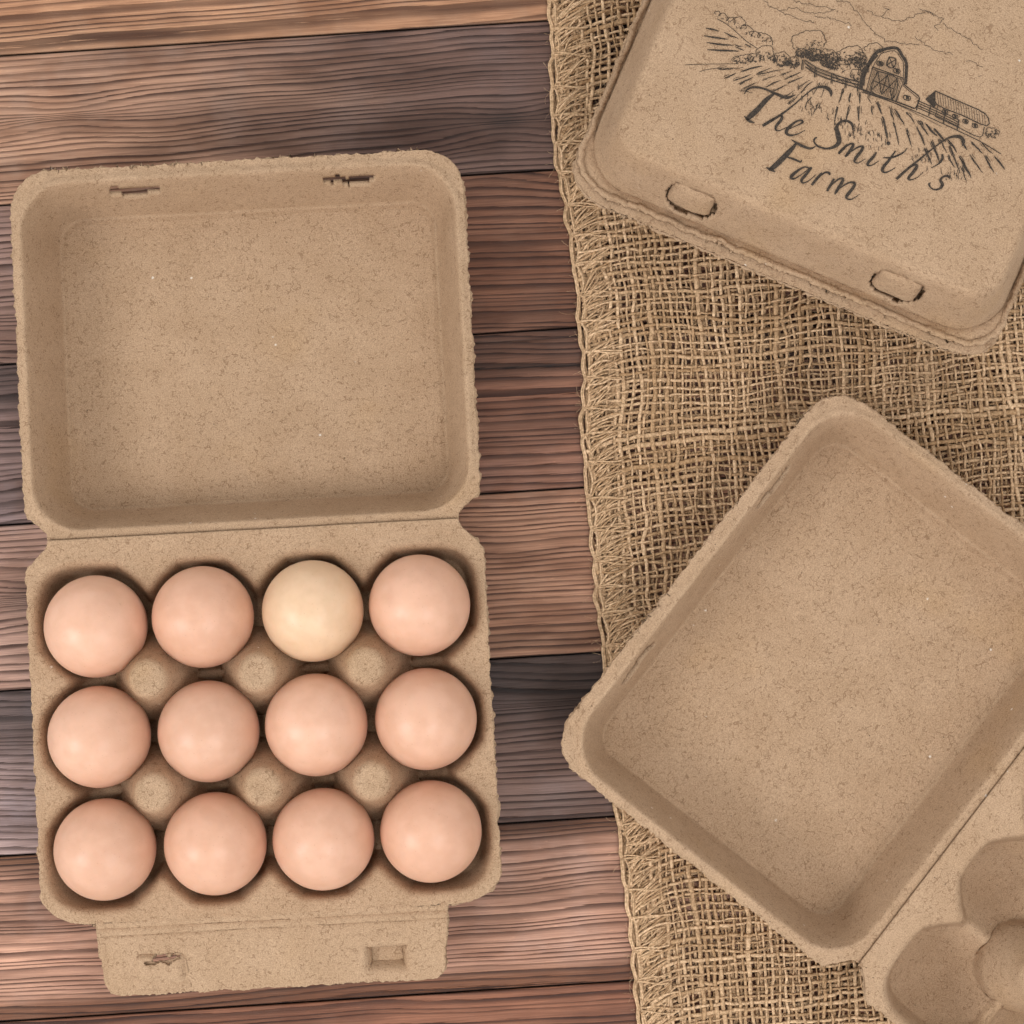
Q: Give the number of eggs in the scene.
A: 12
